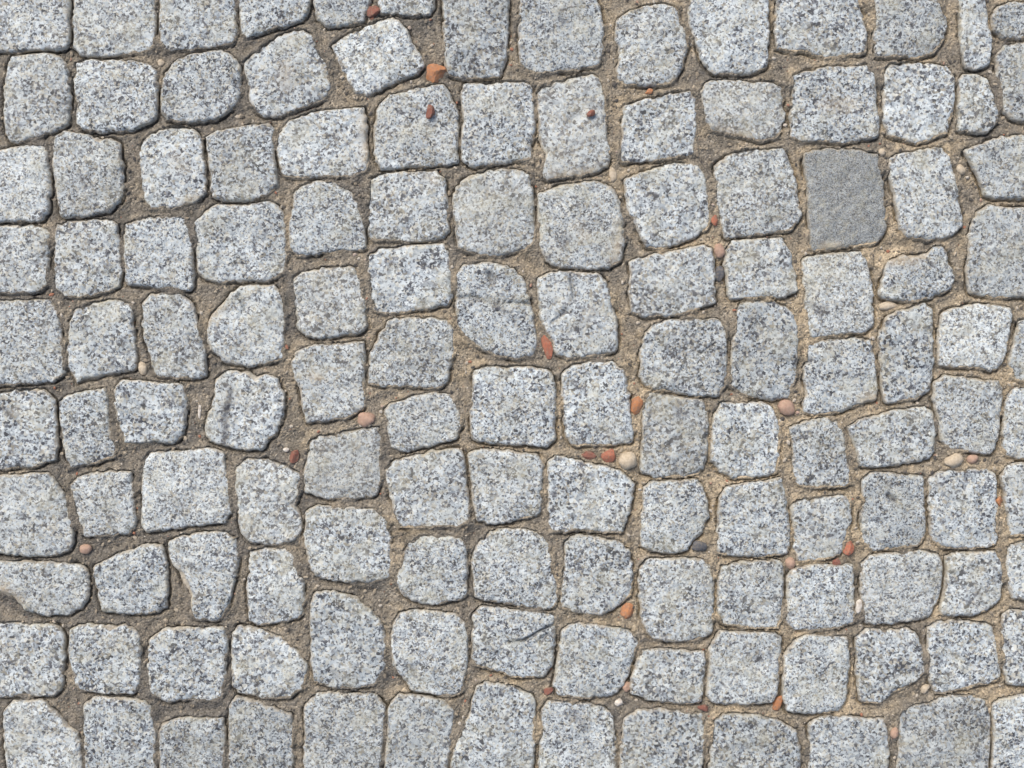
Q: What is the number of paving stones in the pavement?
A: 135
